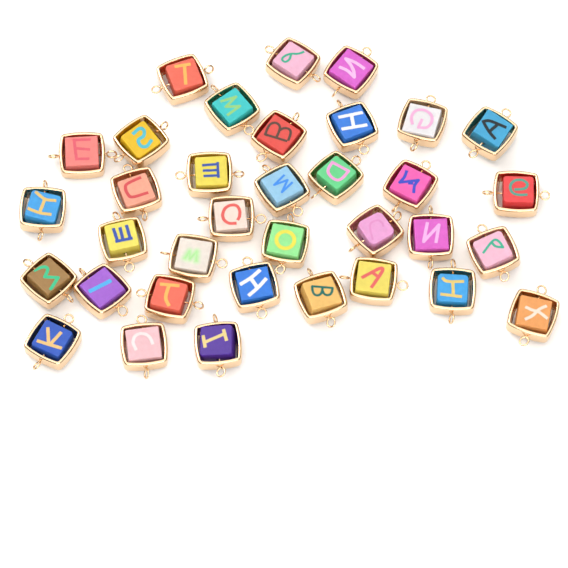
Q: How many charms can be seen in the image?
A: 35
